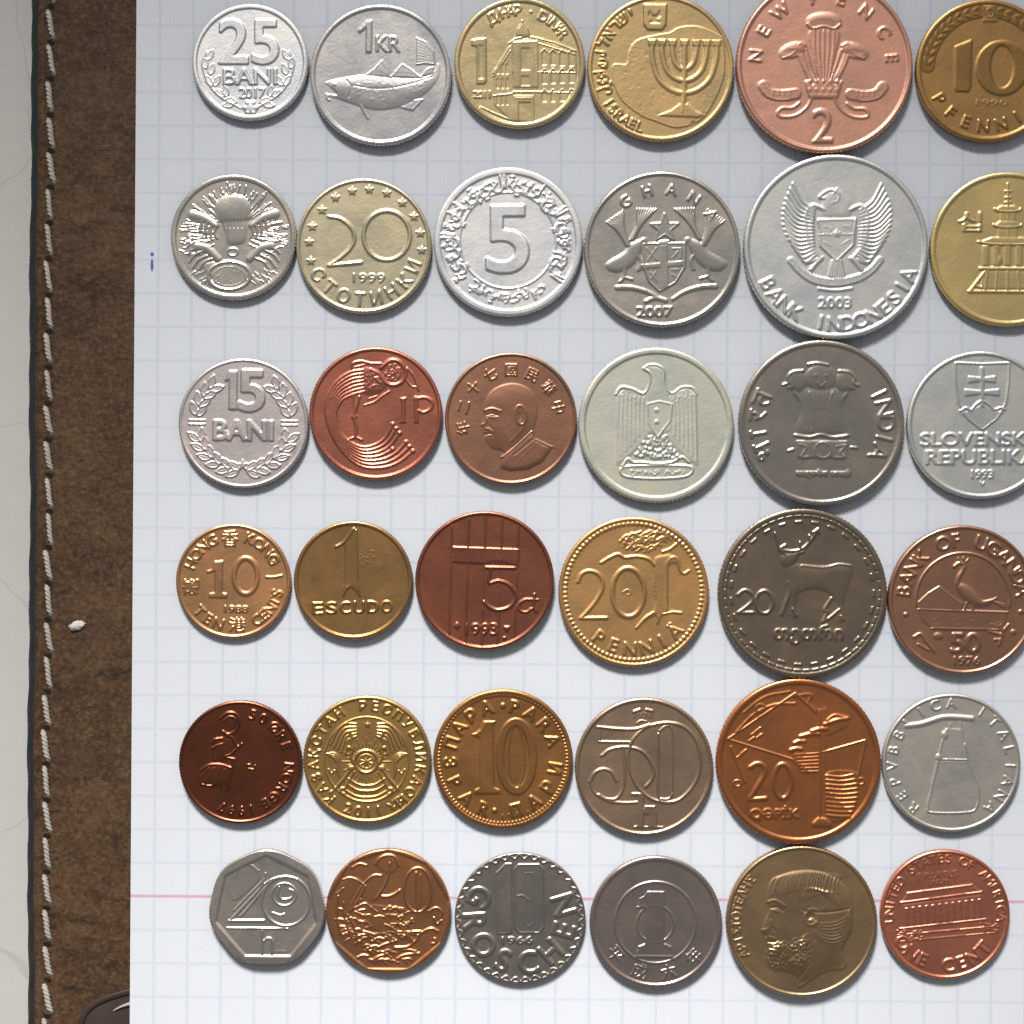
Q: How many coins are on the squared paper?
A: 36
